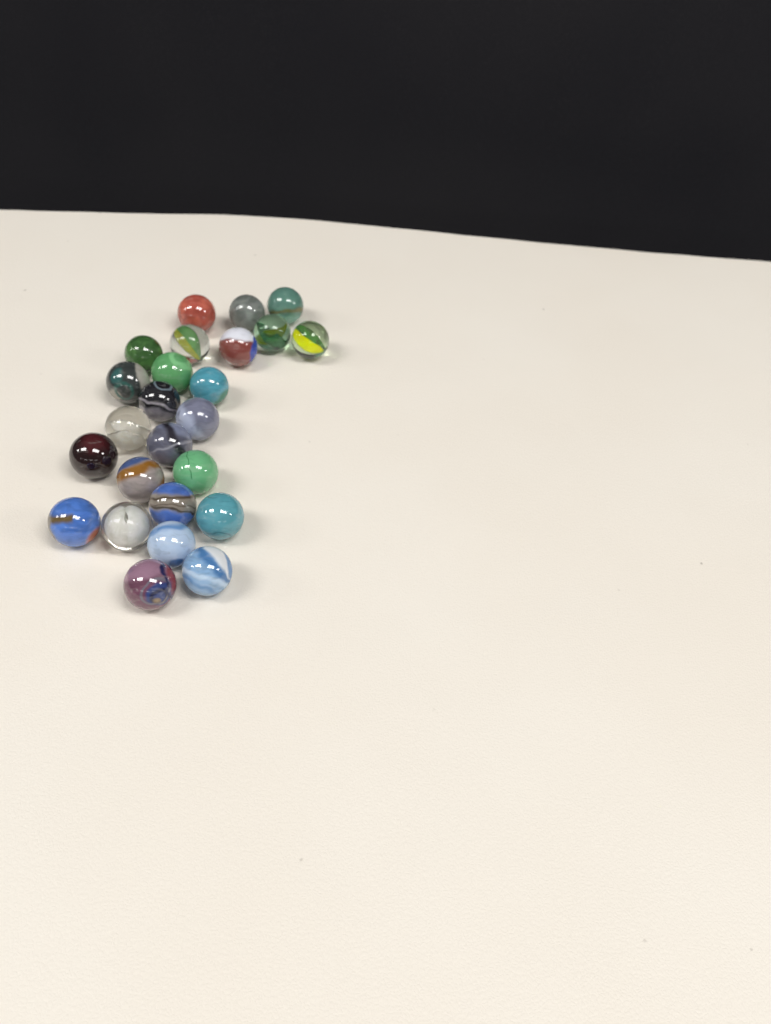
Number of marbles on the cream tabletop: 25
